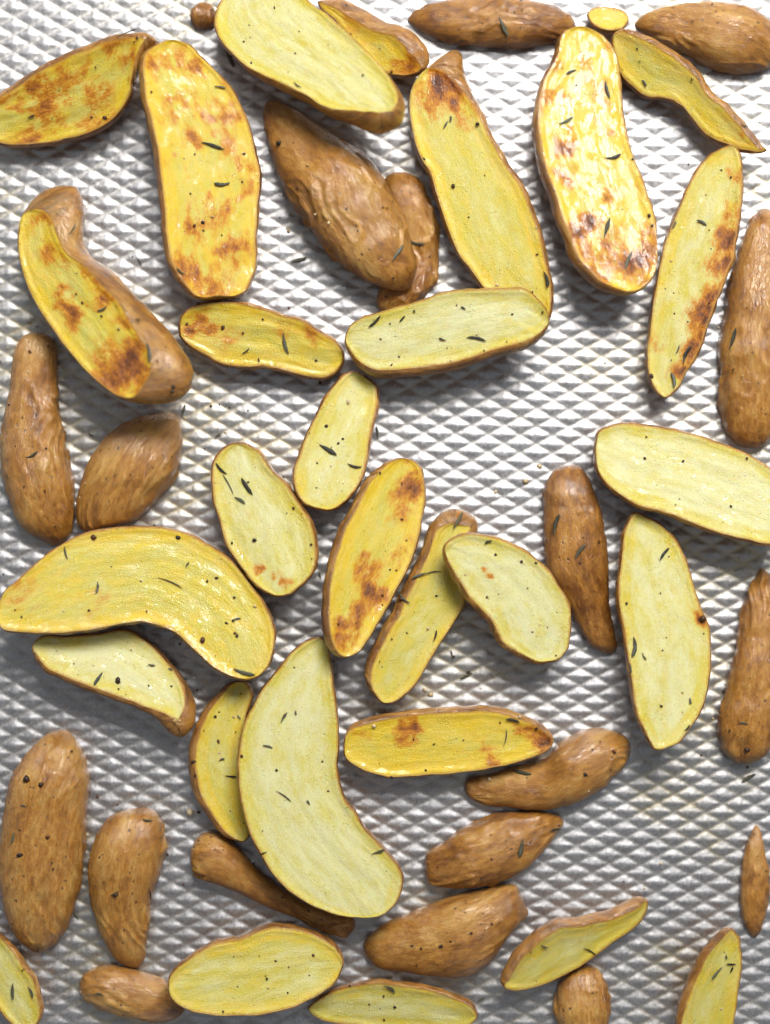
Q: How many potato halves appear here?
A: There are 48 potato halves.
